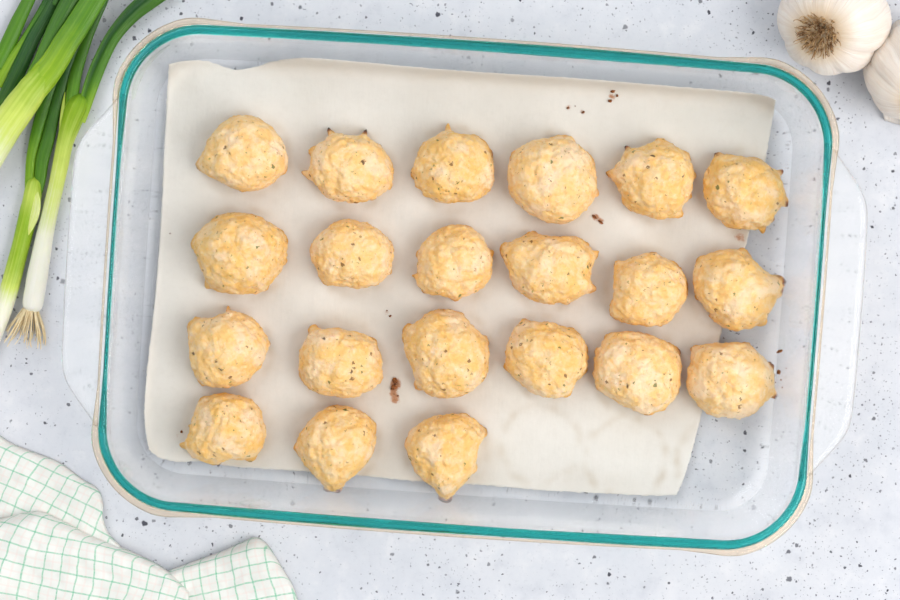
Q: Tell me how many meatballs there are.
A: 21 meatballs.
